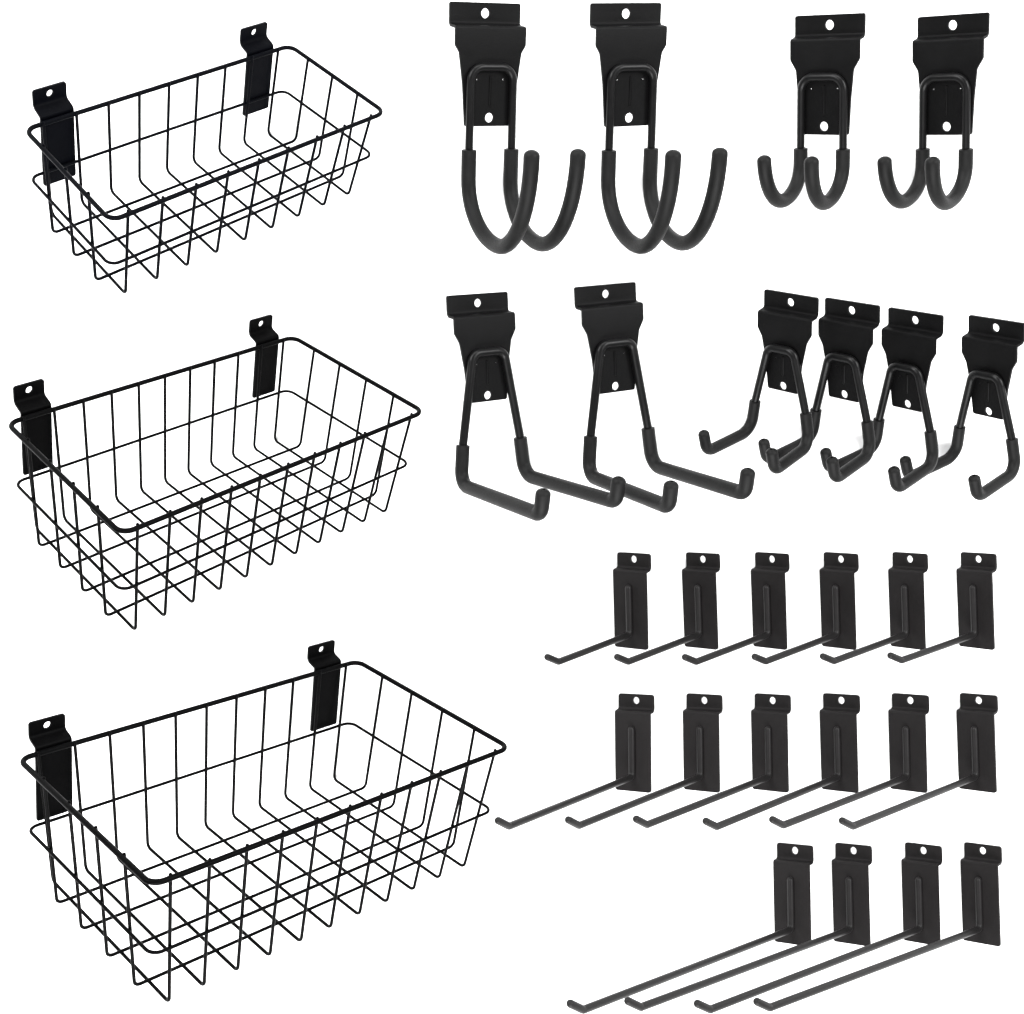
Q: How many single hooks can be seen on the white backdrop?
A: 16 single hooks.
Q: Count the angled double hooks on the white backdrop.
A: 6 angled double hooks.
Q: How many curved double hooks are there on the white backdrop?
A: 4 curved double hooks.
